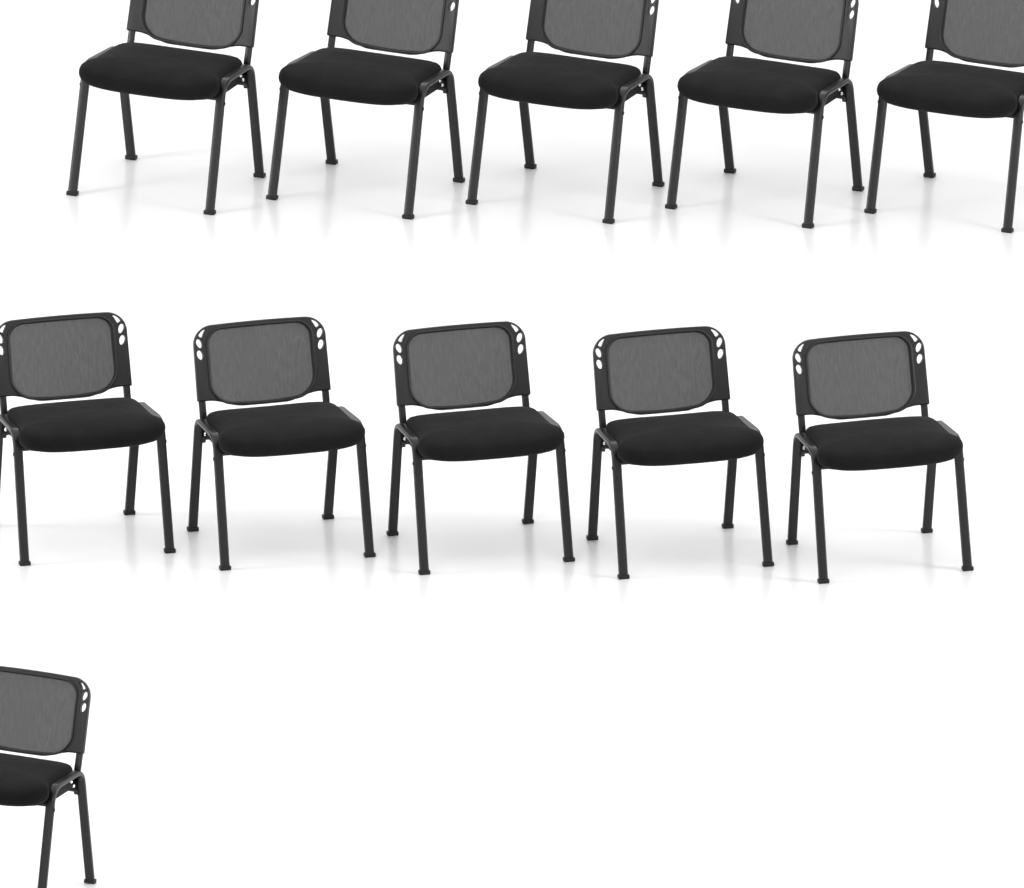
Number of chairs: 11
